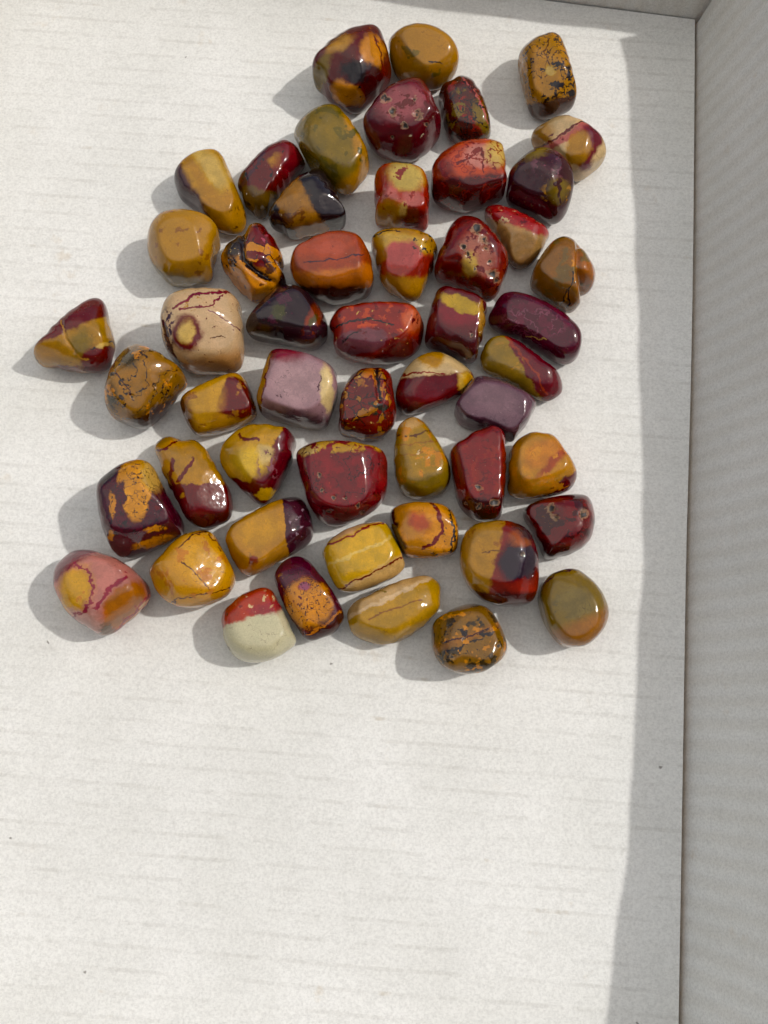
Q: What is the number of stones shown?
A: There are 52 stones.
